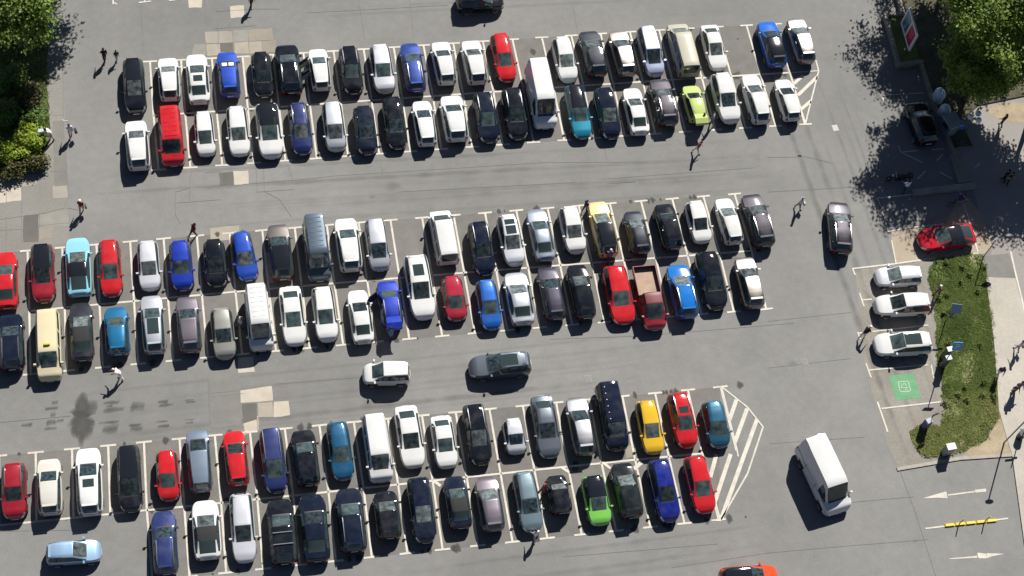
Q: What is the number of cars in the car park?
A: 127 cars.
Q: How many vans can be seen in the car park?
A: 10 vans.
